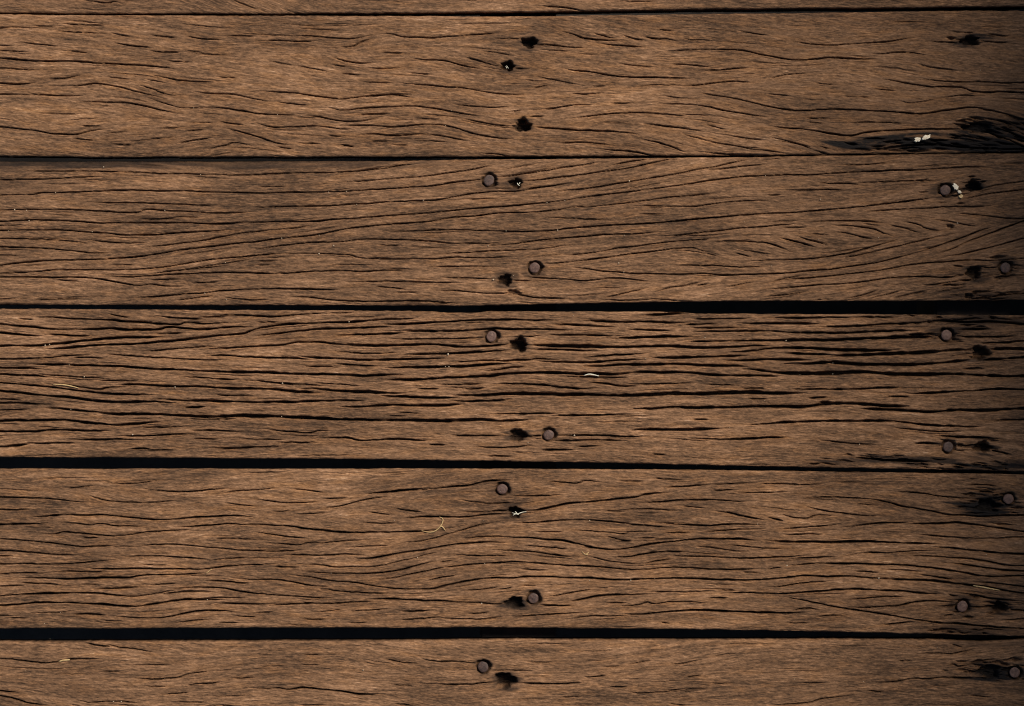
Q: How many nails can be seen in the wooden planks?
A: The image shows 14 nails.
